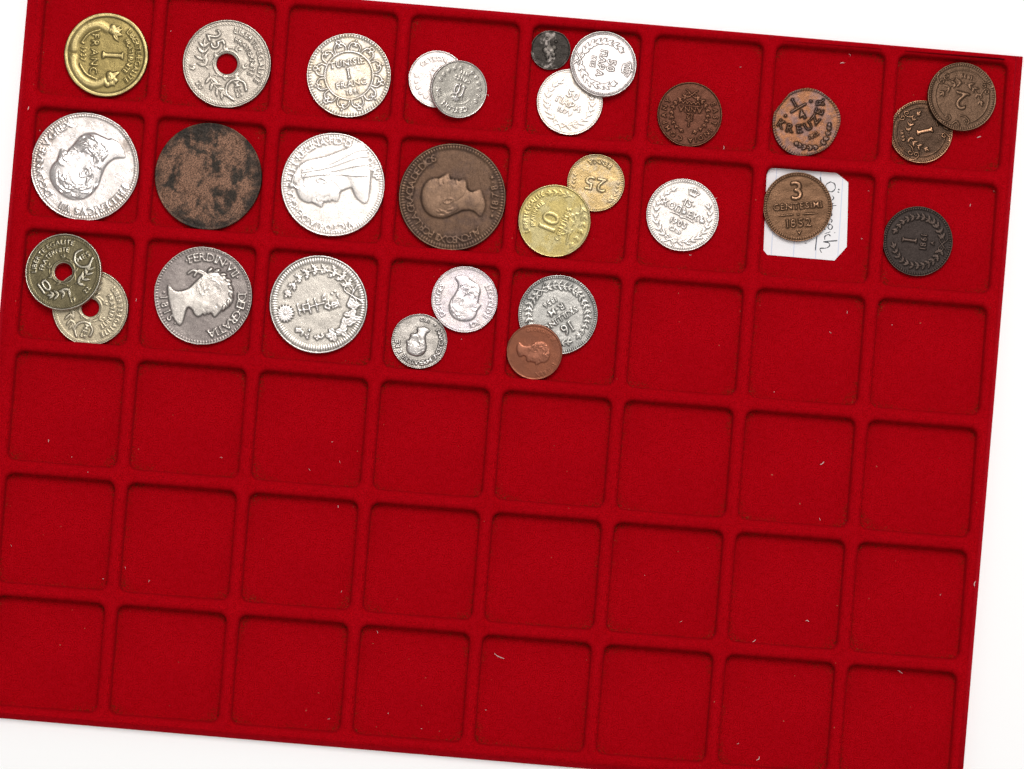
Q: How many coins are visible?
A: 29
